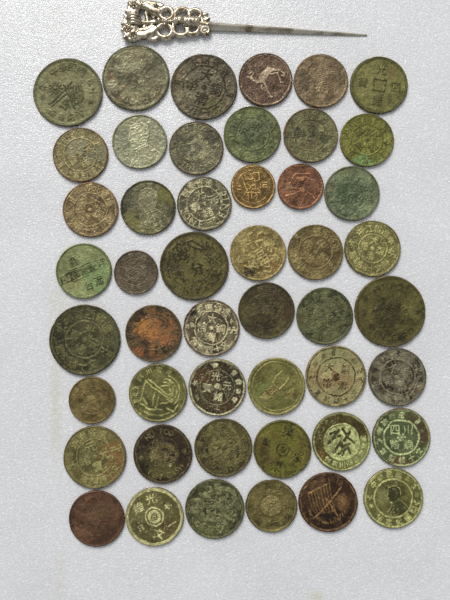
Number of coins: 48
